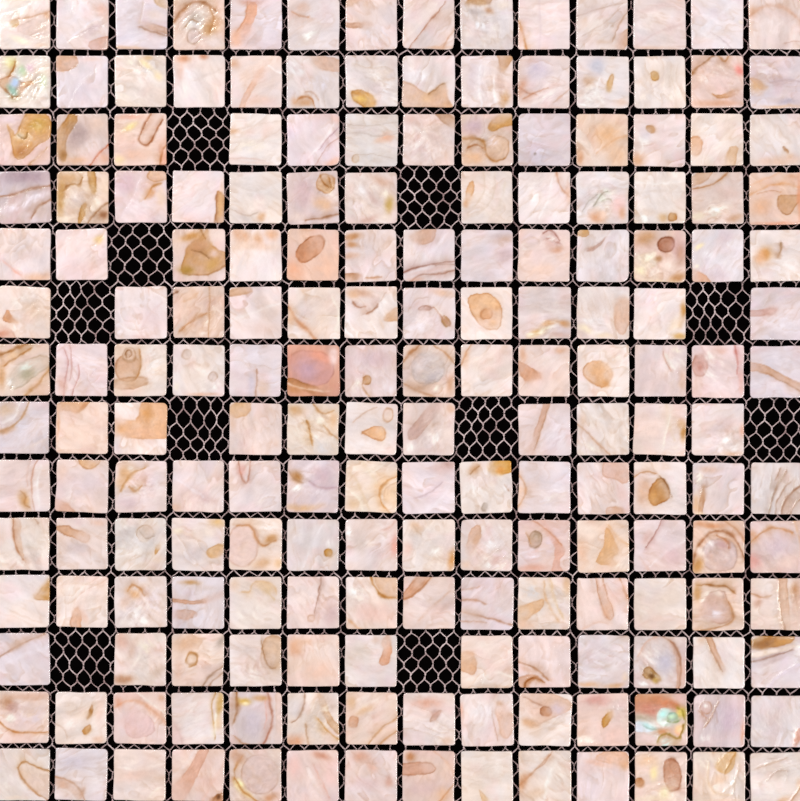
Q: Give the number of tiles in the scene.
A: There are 186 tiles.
